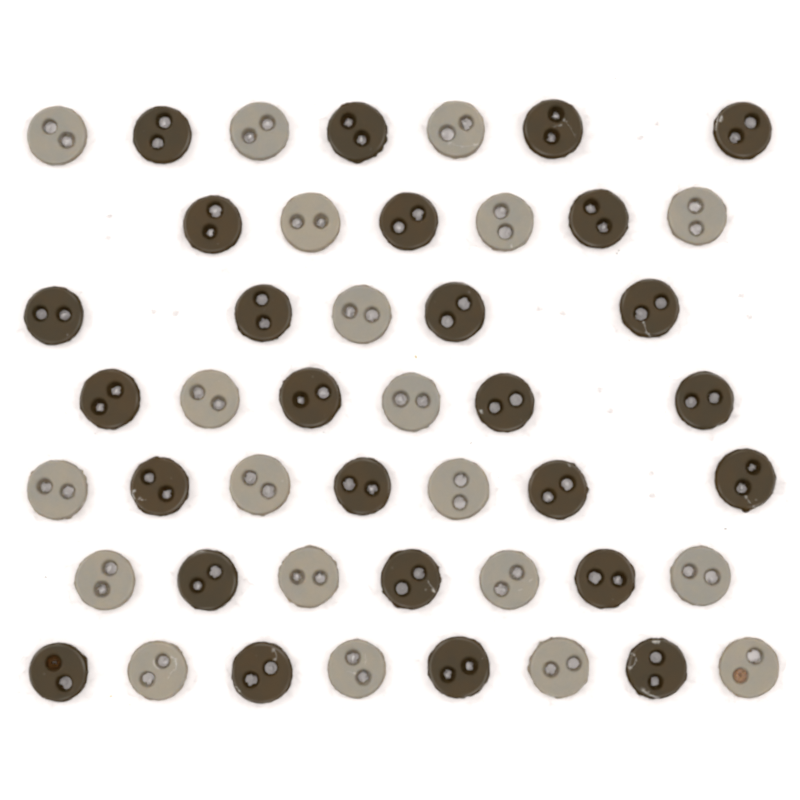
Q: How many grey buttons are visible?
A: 20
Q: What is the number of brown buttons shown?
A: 26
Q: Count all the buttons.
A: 46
